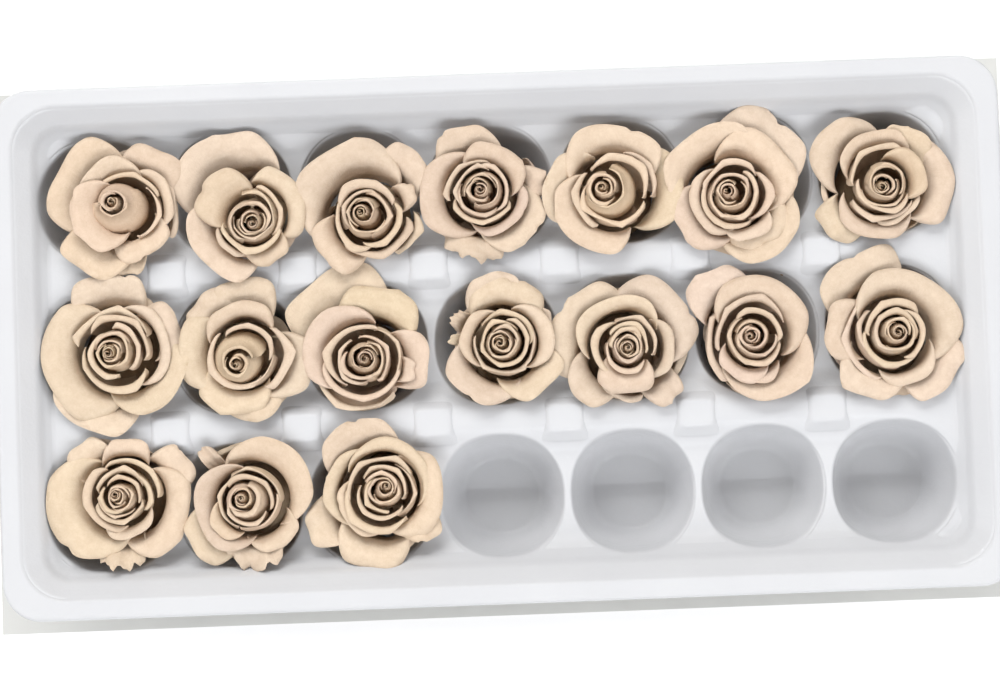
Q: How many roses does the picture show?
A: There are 17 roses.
